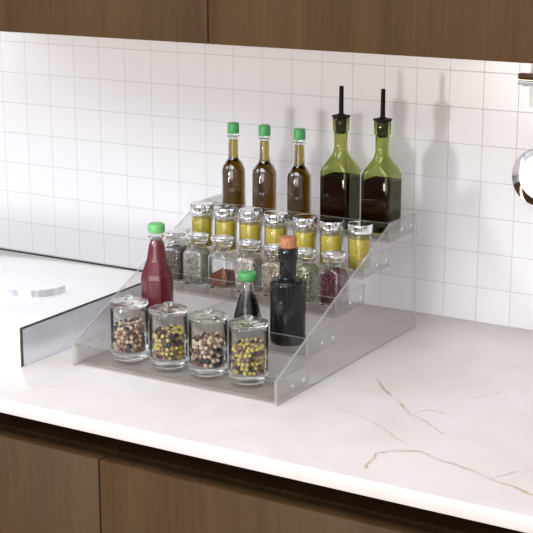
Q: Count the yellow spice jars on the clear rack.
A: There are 7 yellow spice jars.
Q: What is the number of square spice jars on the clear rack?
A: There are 7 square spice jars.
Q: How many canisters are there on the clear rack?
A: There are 4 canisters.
